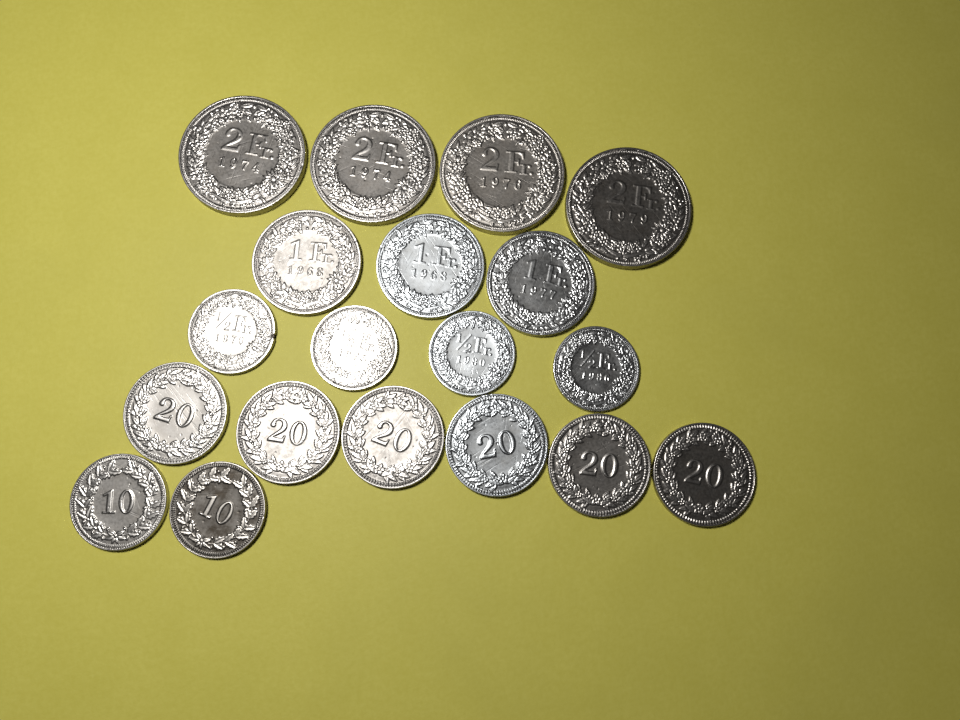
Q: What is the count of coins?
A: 19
